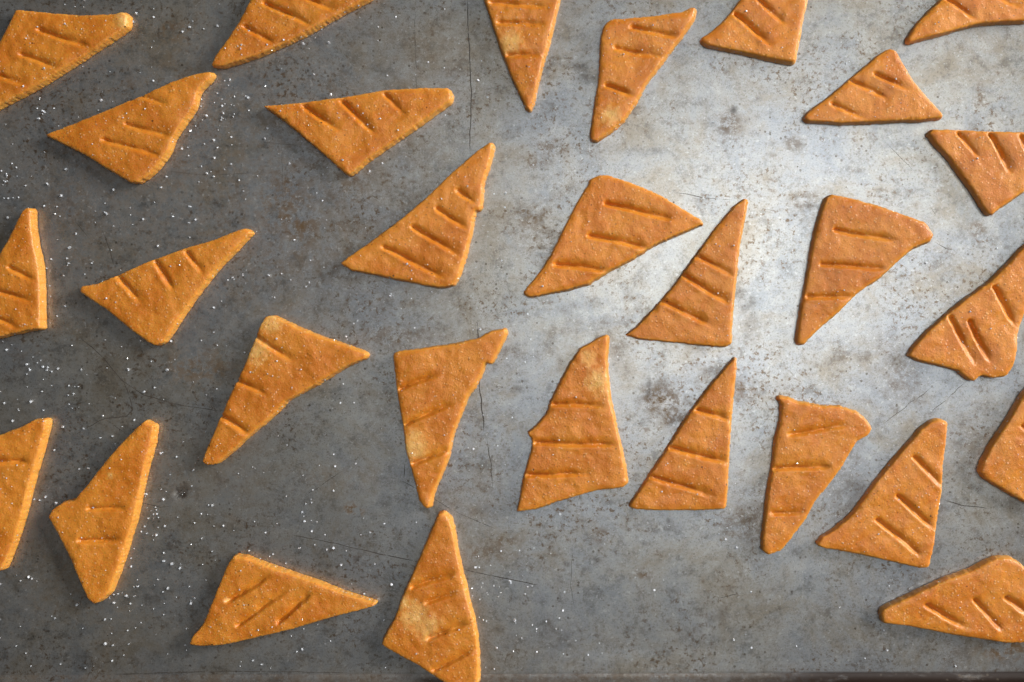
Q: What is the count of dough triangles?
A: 29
